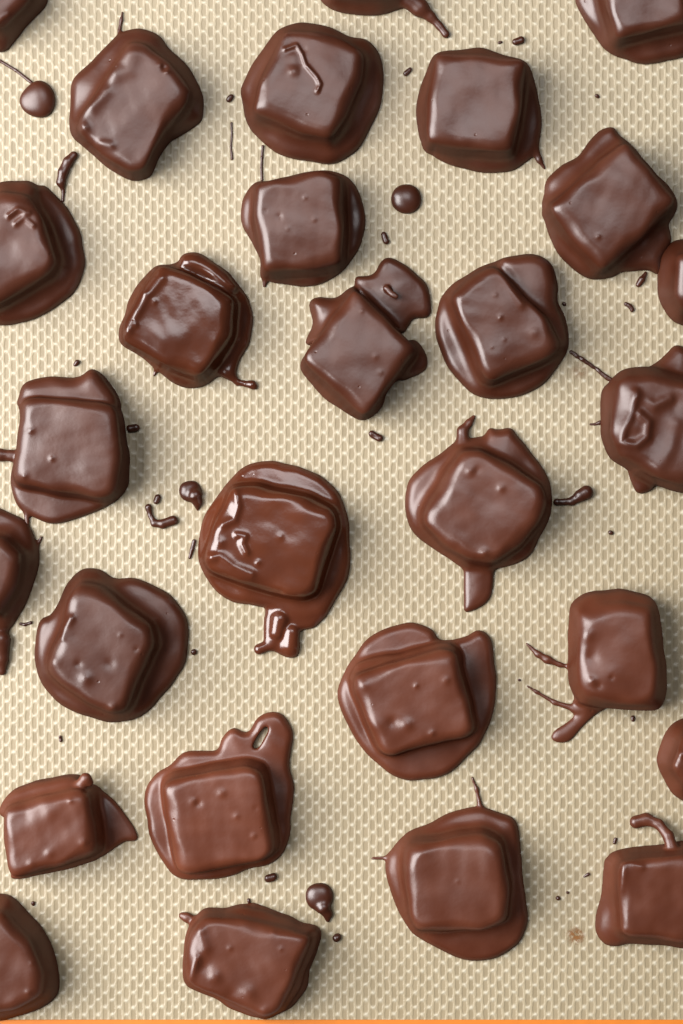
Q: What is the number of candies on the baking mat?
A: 28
